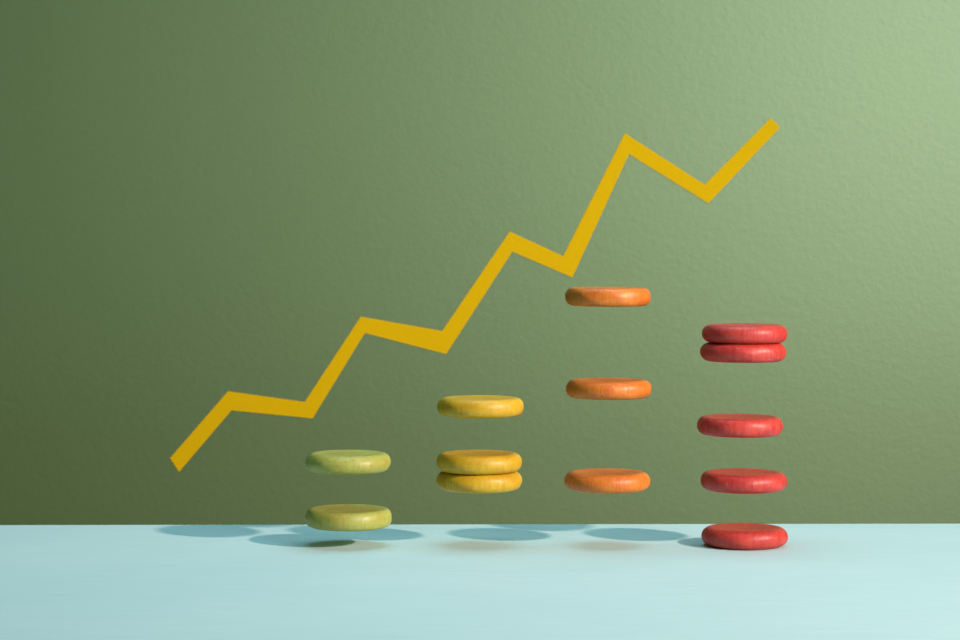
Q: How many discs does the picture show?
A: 13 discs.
